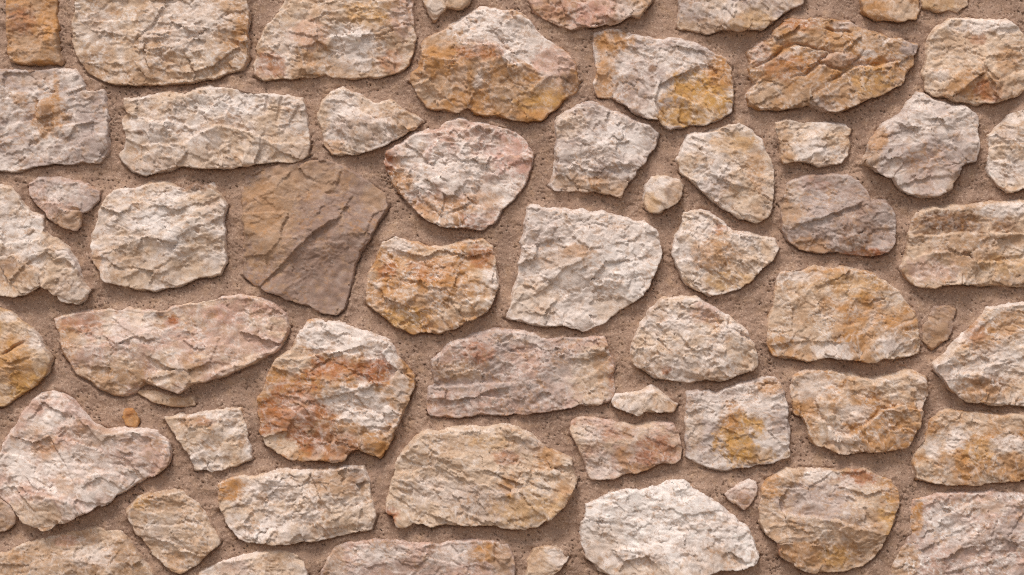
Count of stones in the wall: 60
